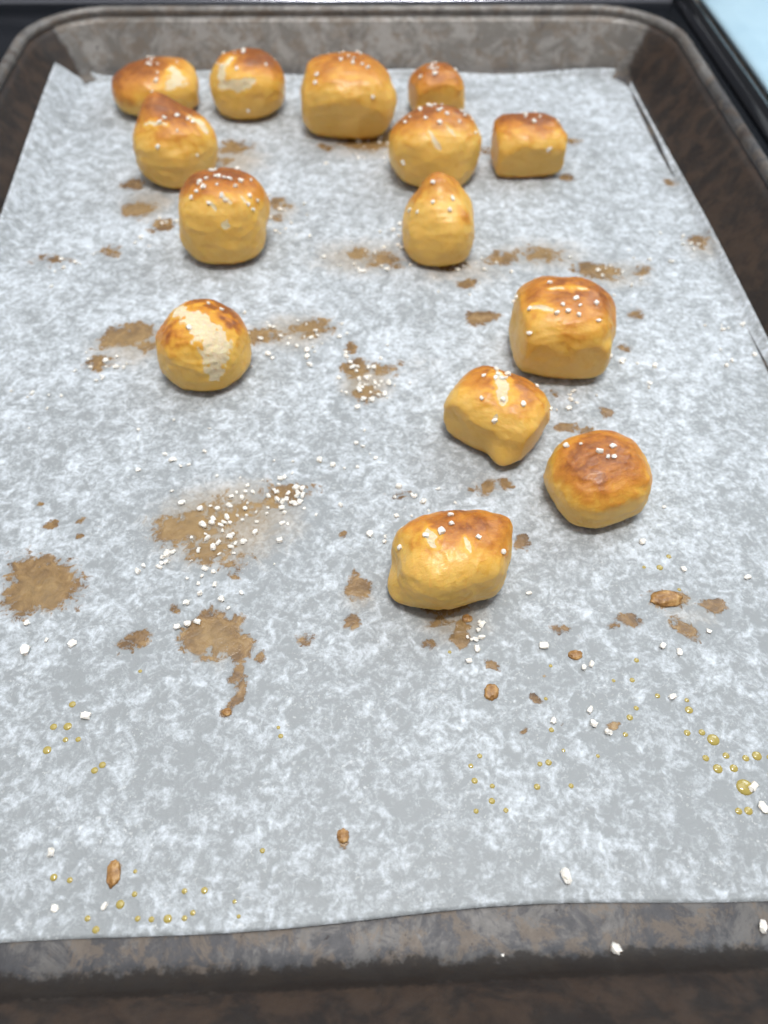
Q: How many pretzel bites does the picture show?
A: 14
